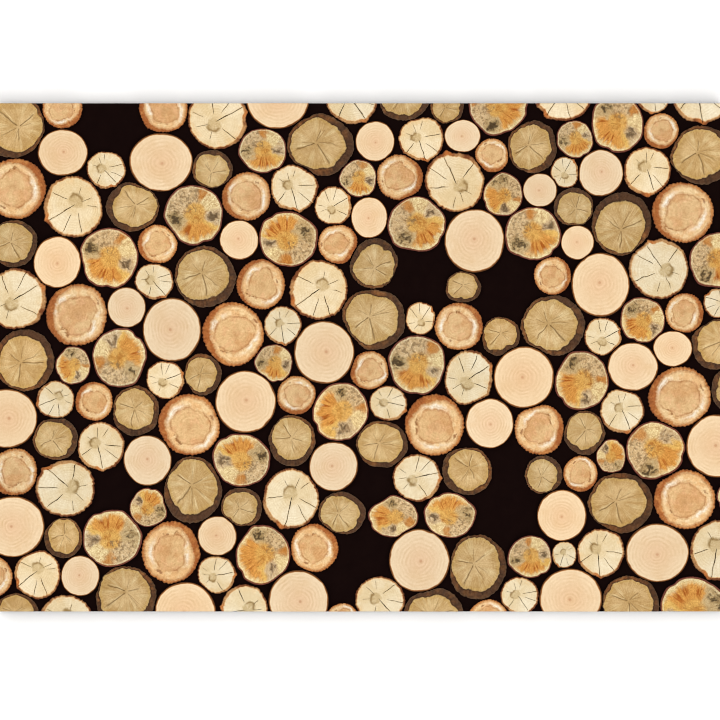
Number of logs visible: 172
